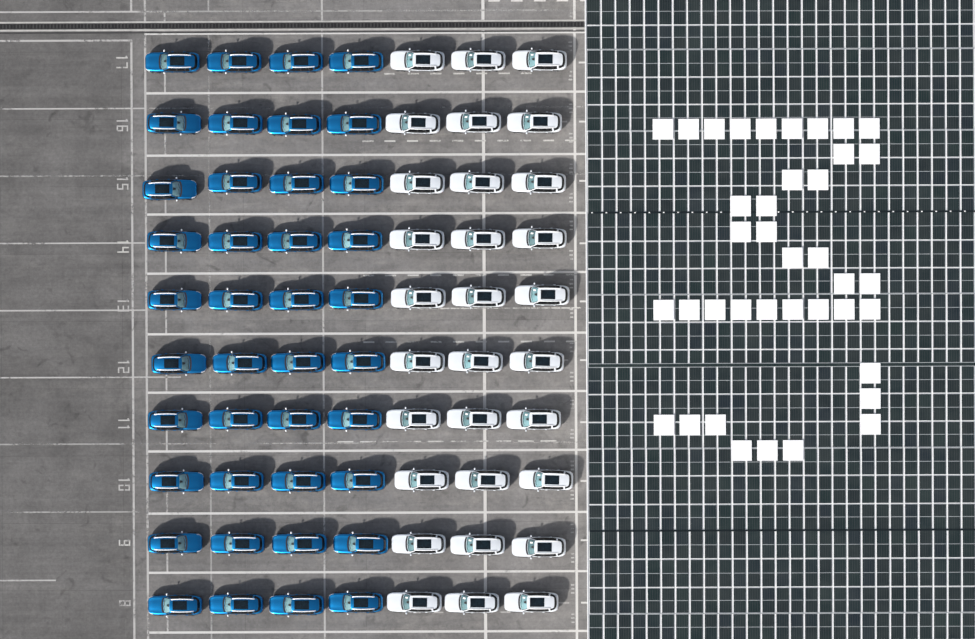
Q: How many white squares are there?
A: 39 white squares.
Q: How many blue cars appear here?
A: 40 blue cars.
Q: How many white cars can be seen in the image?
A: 30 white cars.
